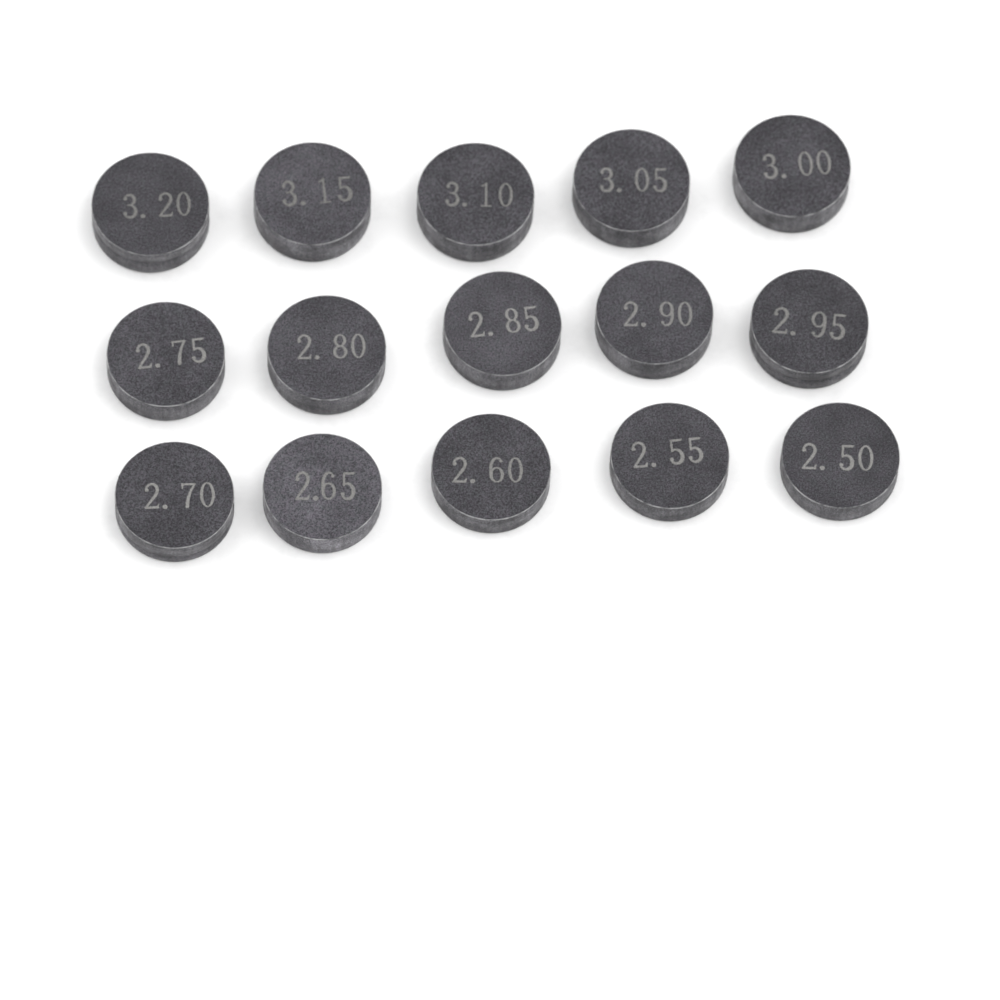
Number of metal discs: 15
